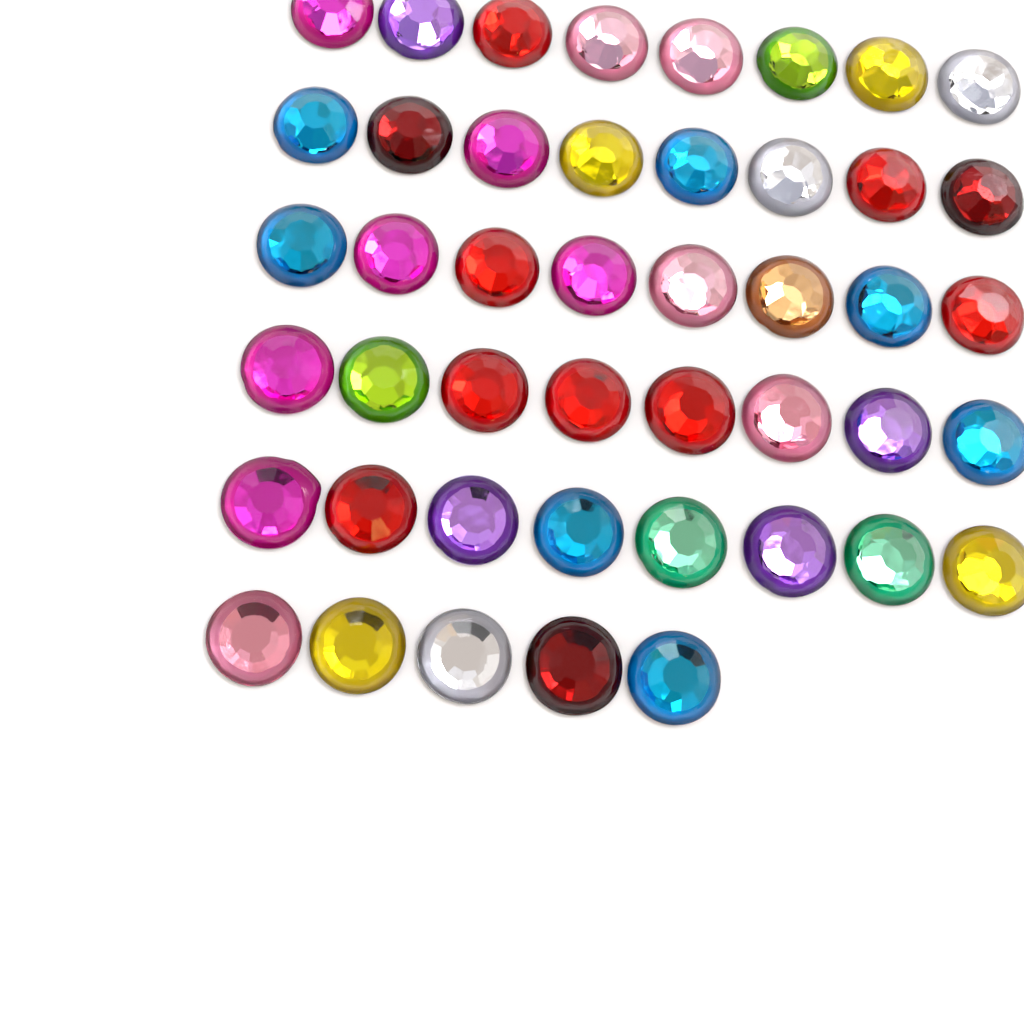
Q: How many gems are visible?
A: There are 45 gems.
